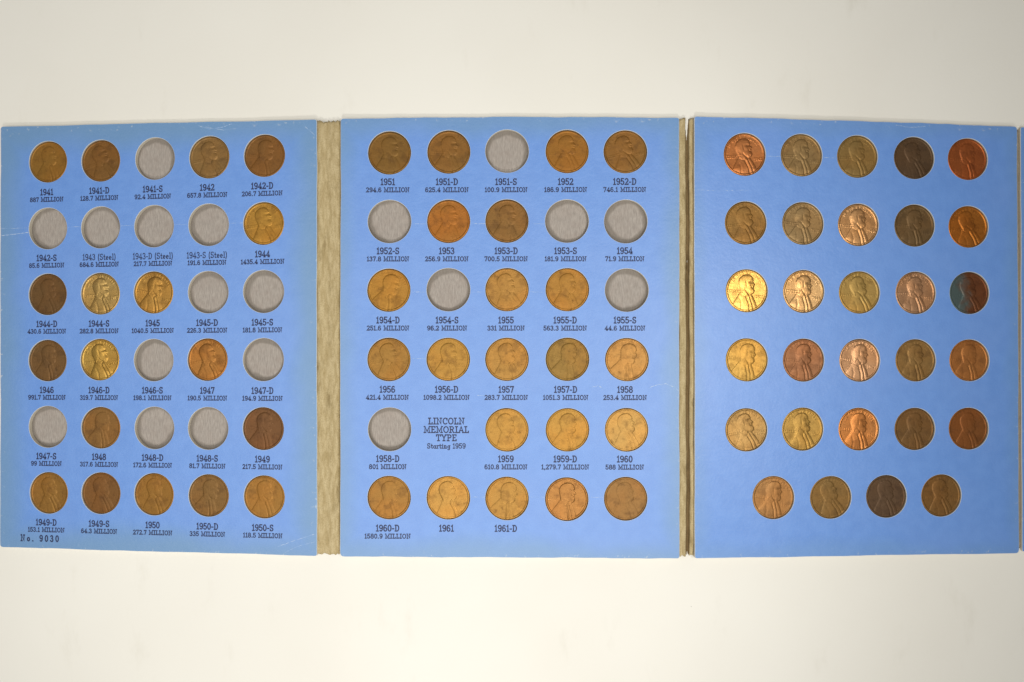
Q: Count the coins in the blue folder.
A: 69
